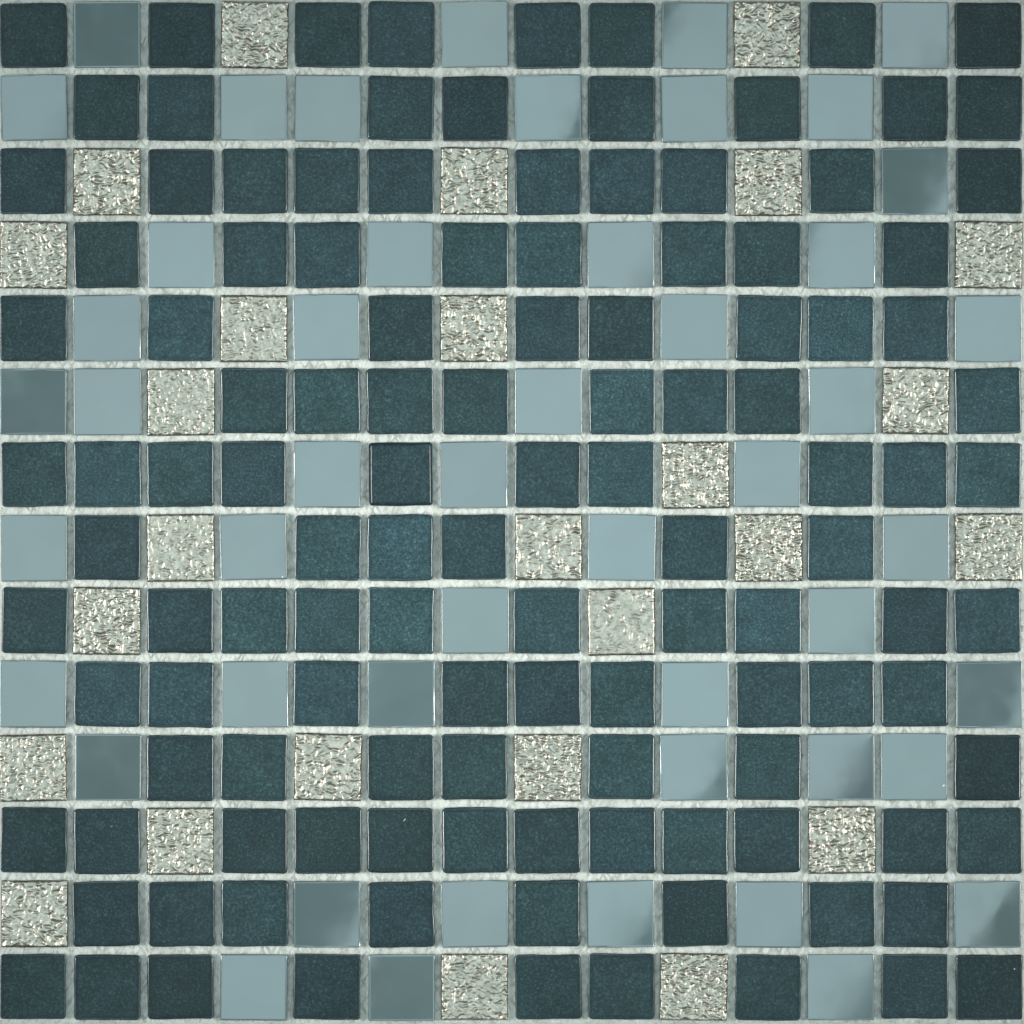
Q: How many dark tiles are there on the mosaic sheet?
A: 121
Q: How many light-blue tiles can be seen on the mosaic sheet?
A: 49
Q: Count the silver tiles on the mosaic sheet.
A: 26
